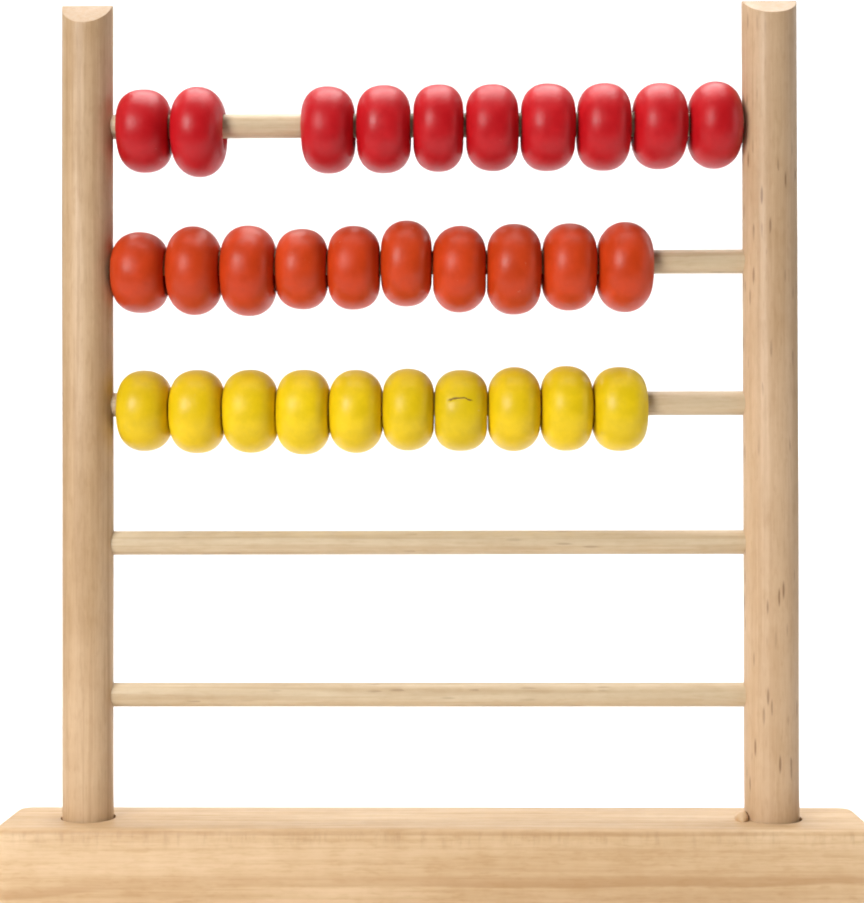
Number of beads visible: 30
